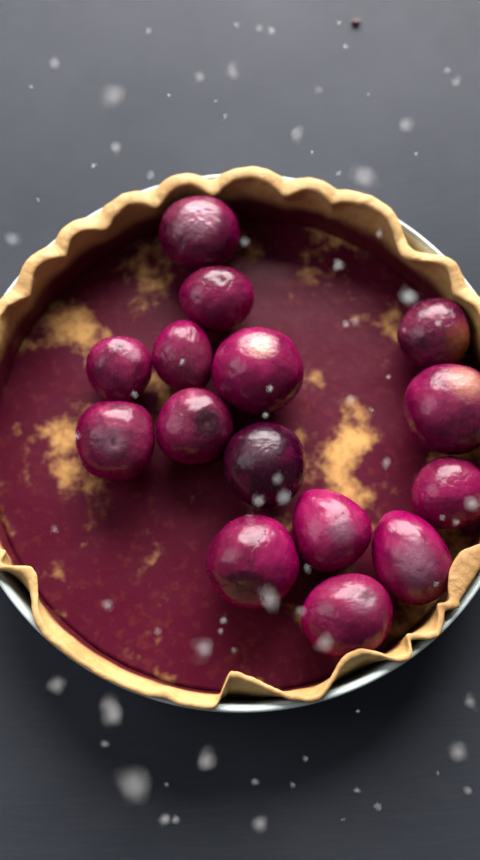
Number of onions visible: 15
